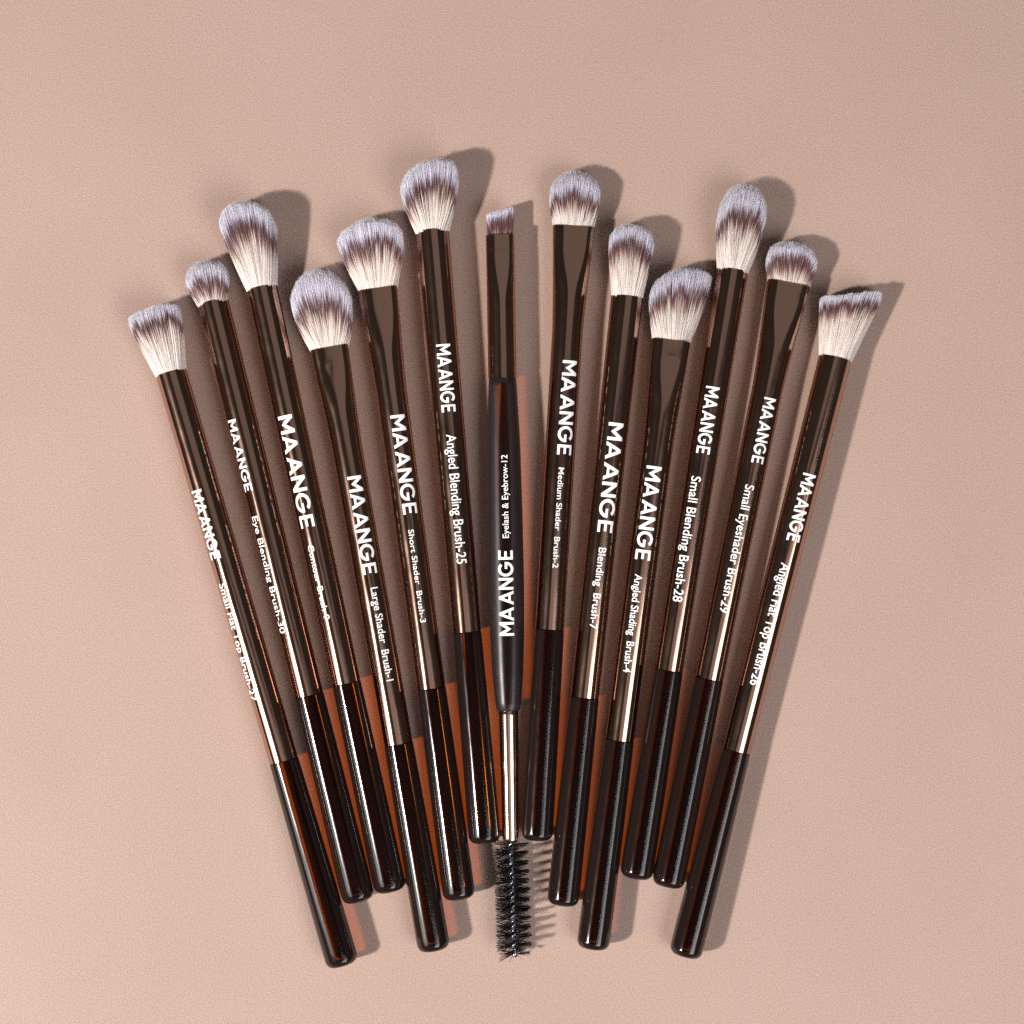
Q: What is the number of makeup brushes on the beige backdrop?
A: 13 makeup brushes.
